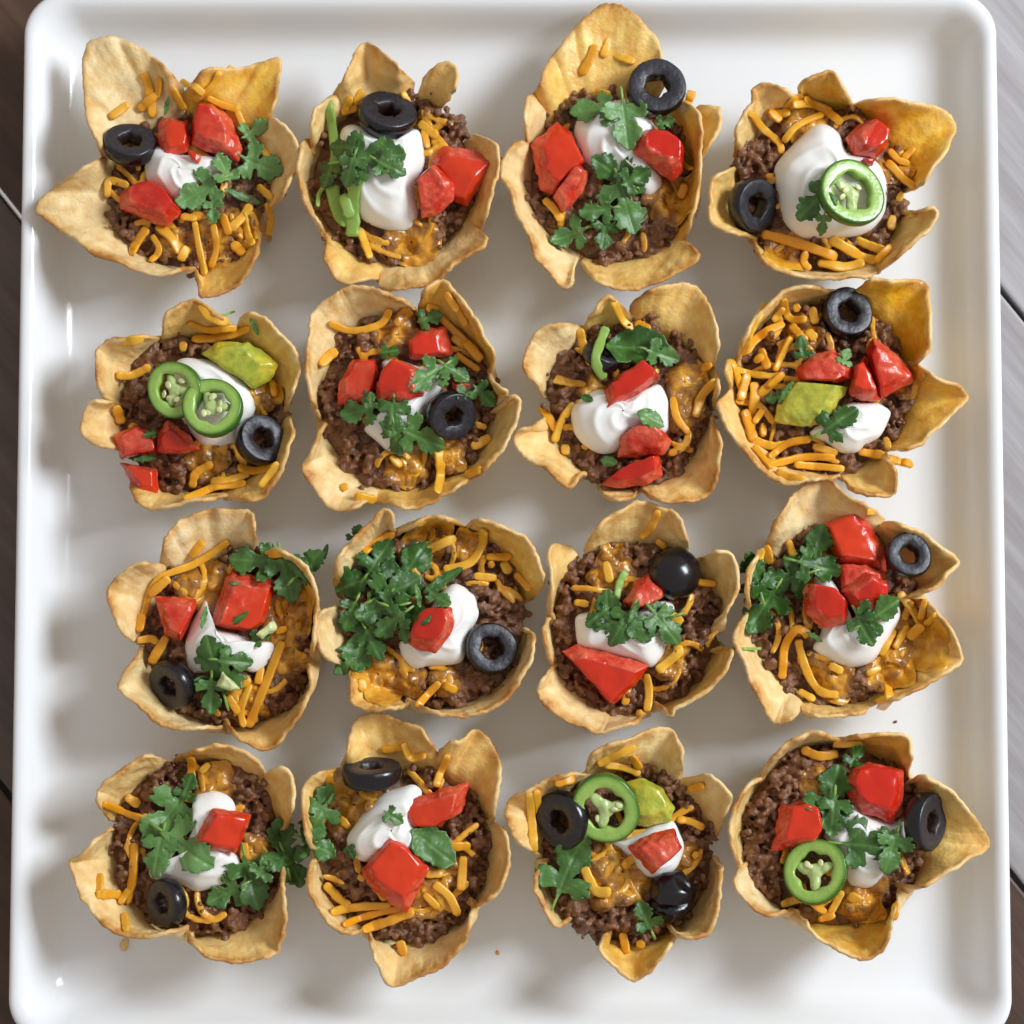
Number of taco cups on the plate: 16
